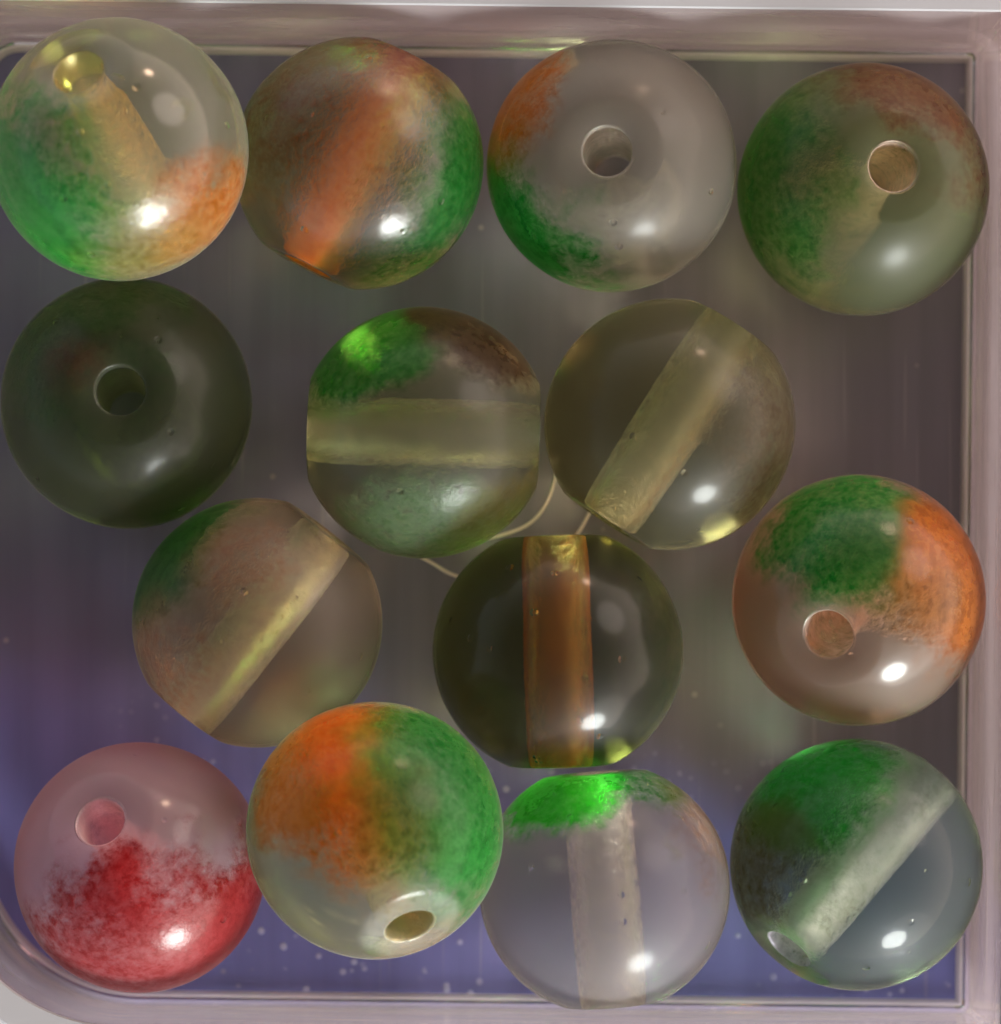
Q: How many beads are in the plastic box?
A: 14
